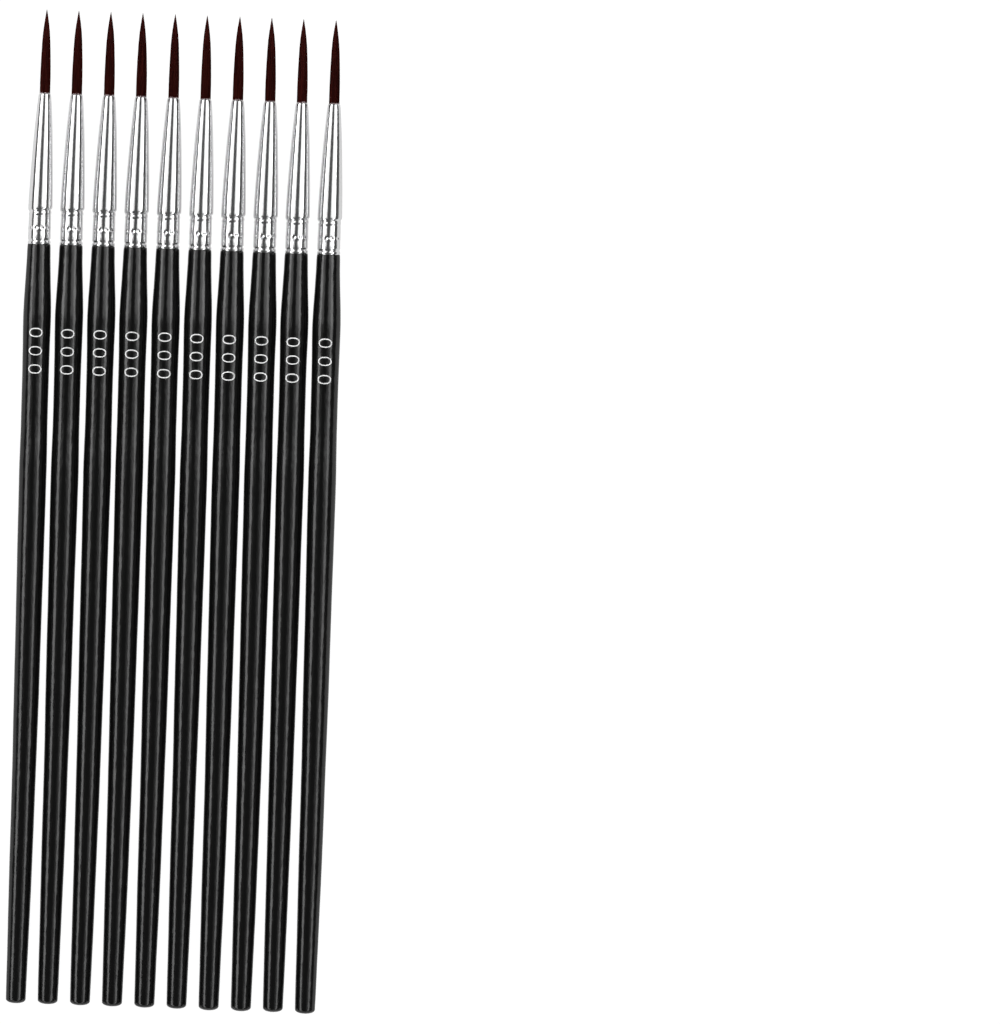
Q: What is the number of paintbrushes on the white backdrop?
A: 10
